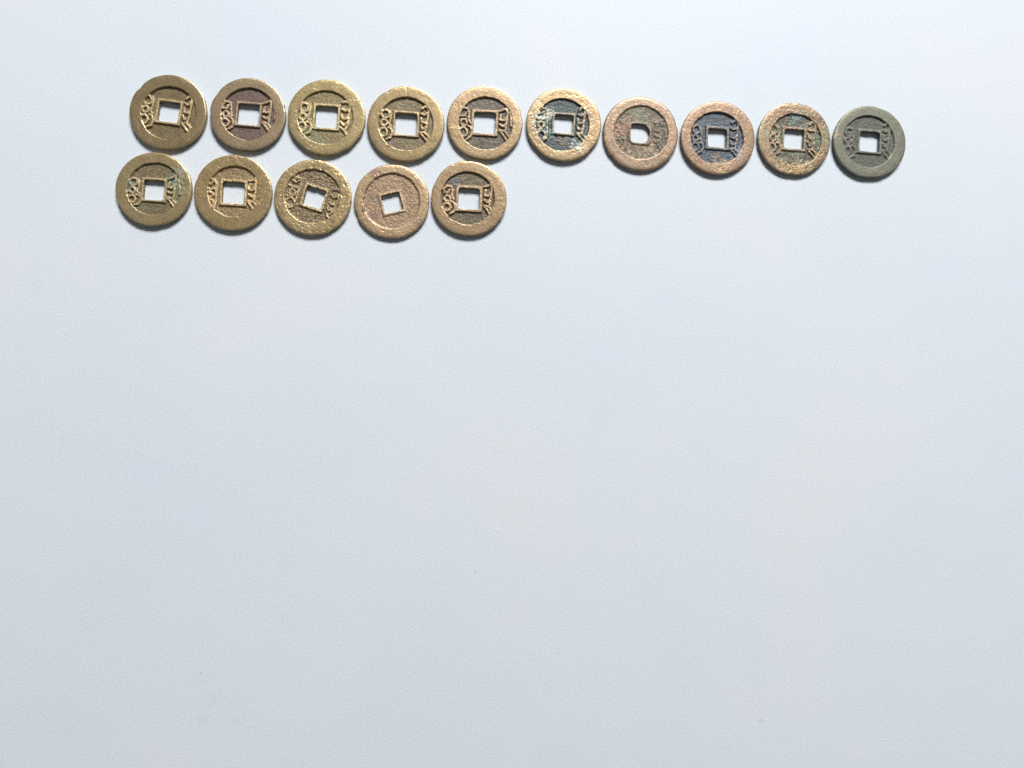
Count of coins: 15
